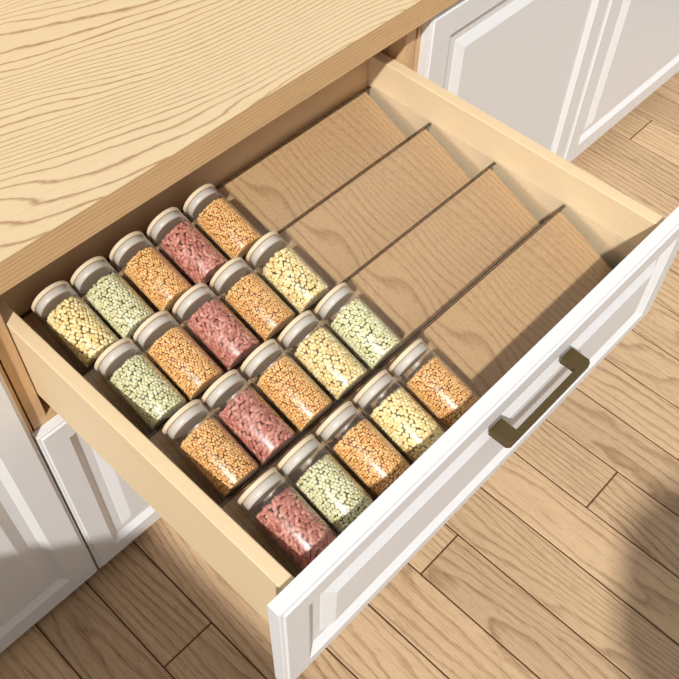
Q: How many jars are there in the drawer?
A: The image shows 20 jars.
